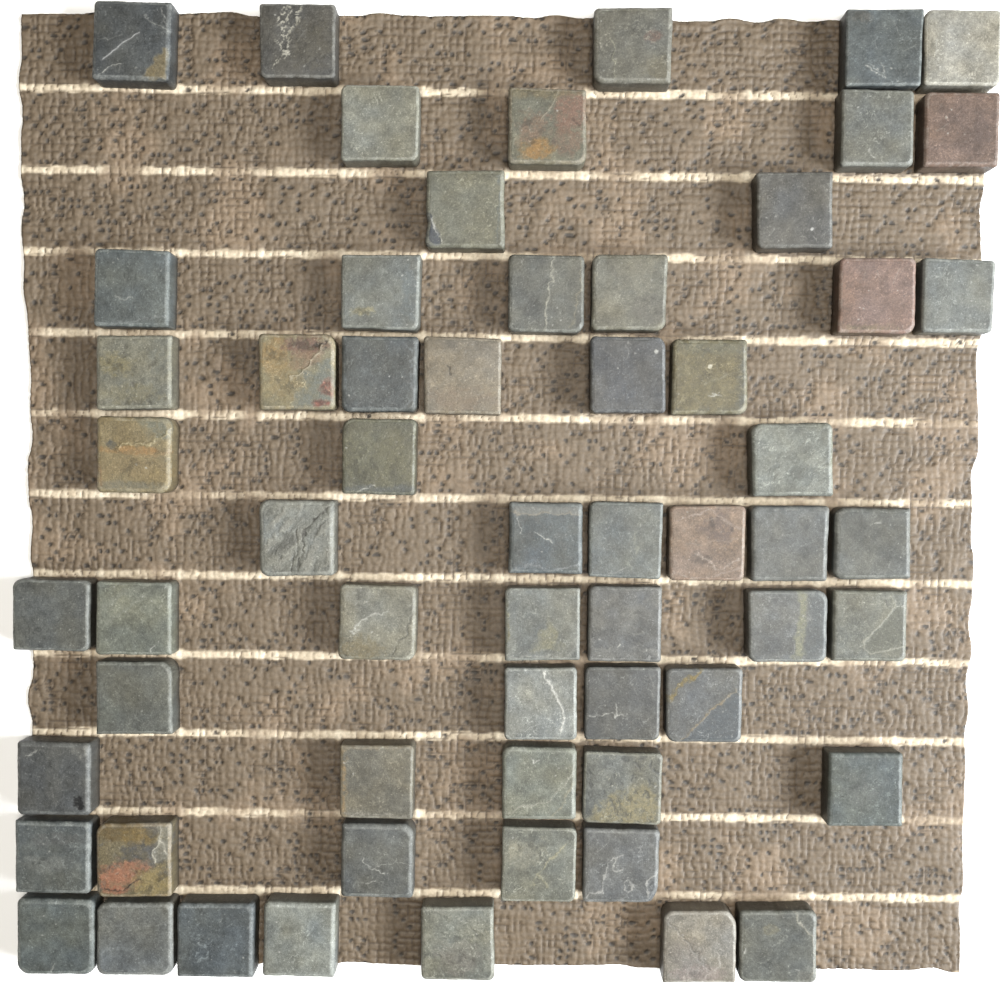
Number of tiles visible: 60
